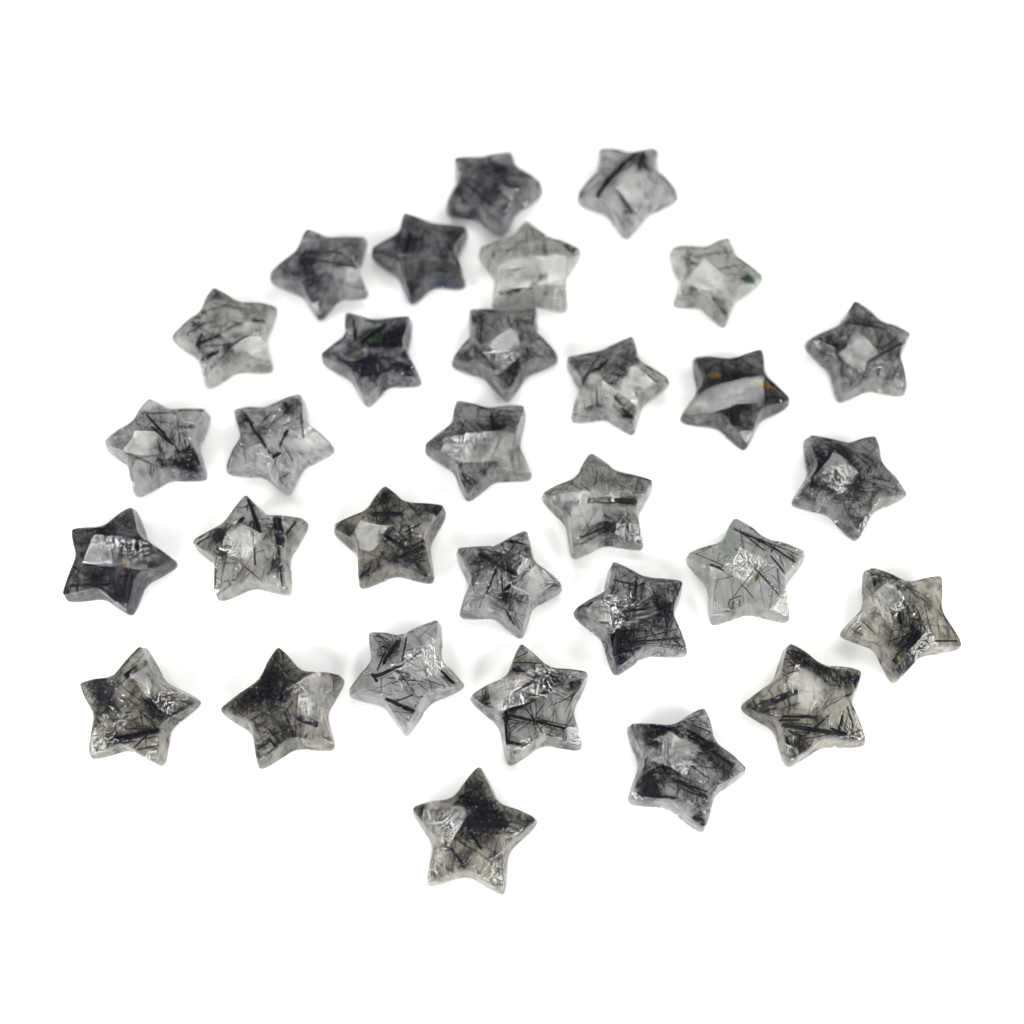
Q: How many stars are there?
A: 31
